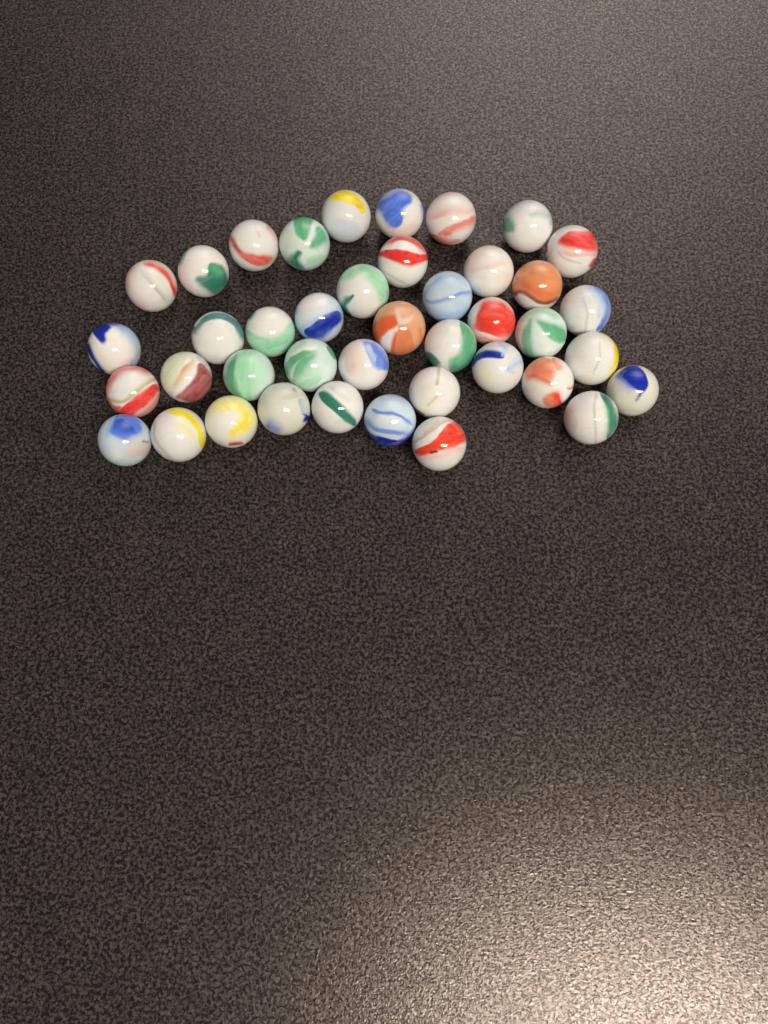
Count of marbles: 41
